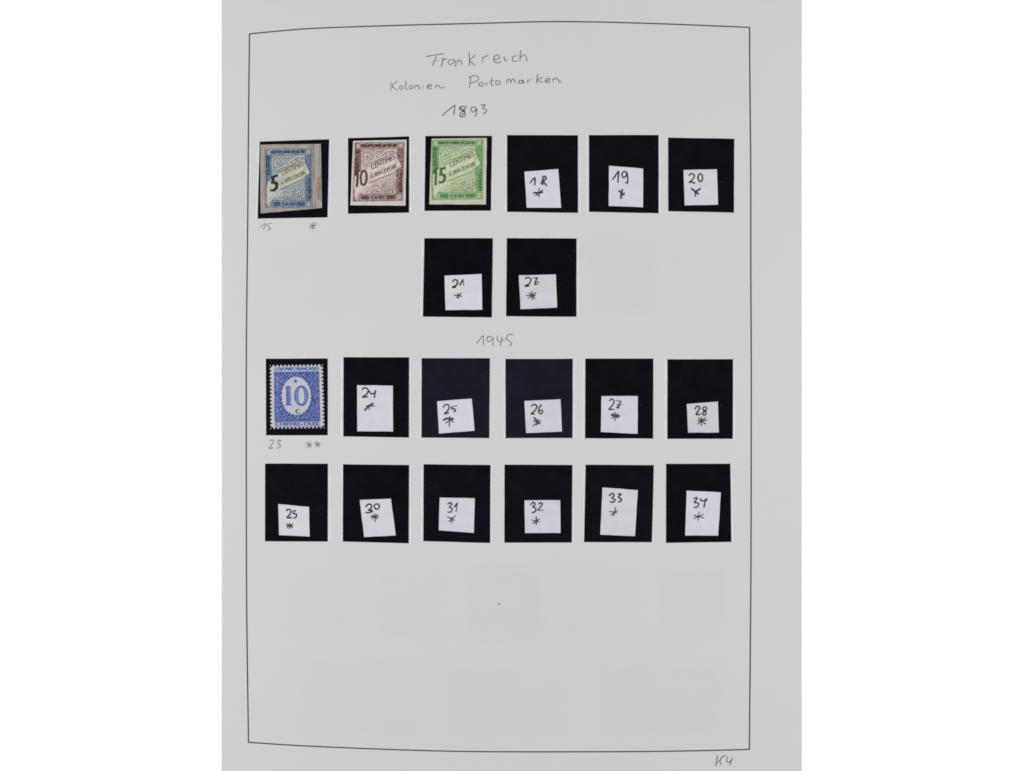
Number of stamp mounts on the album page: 20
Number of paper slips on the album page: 16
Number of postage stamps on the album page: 4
